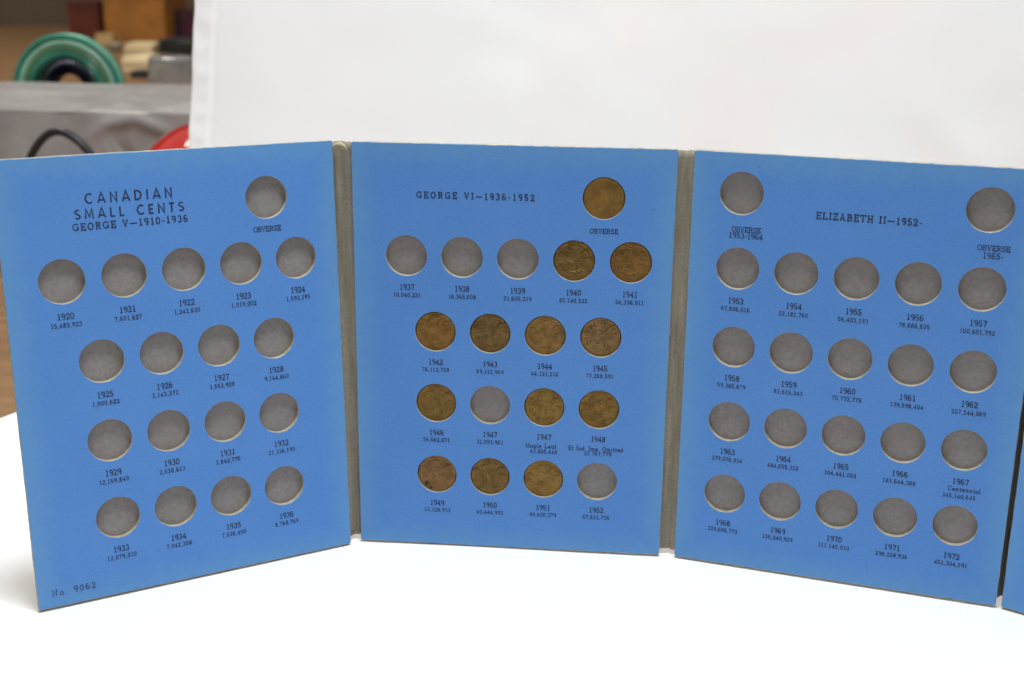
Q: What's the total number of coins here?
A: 13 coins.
